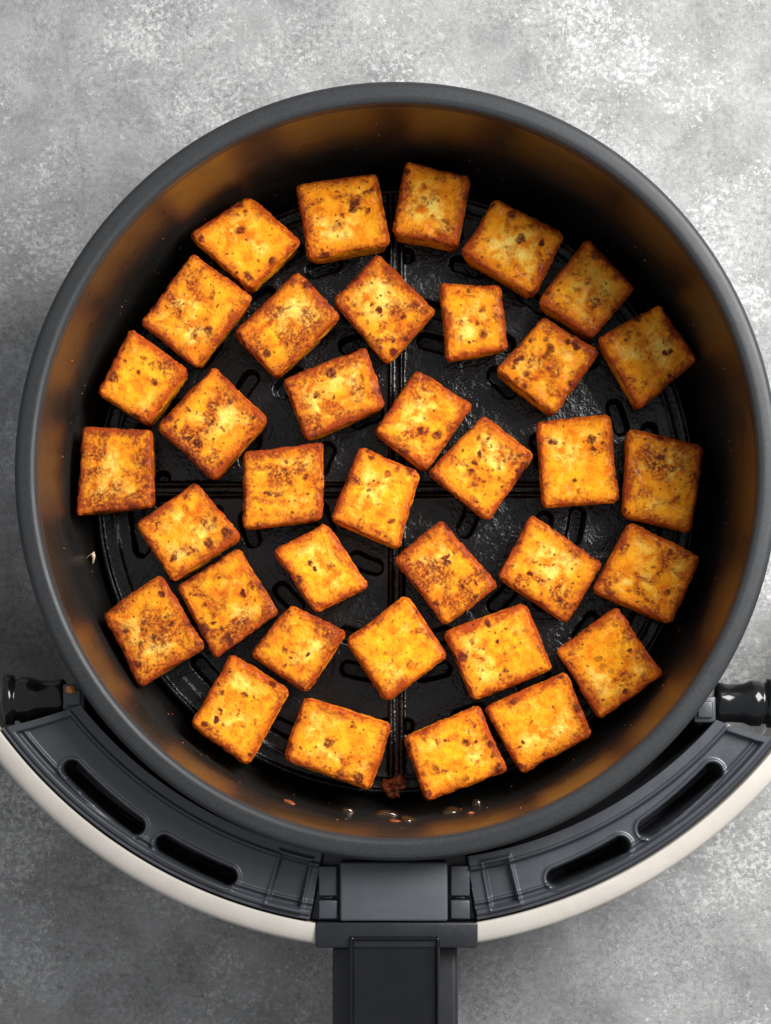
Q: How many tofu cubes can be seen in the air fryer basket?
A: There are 36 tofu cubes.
